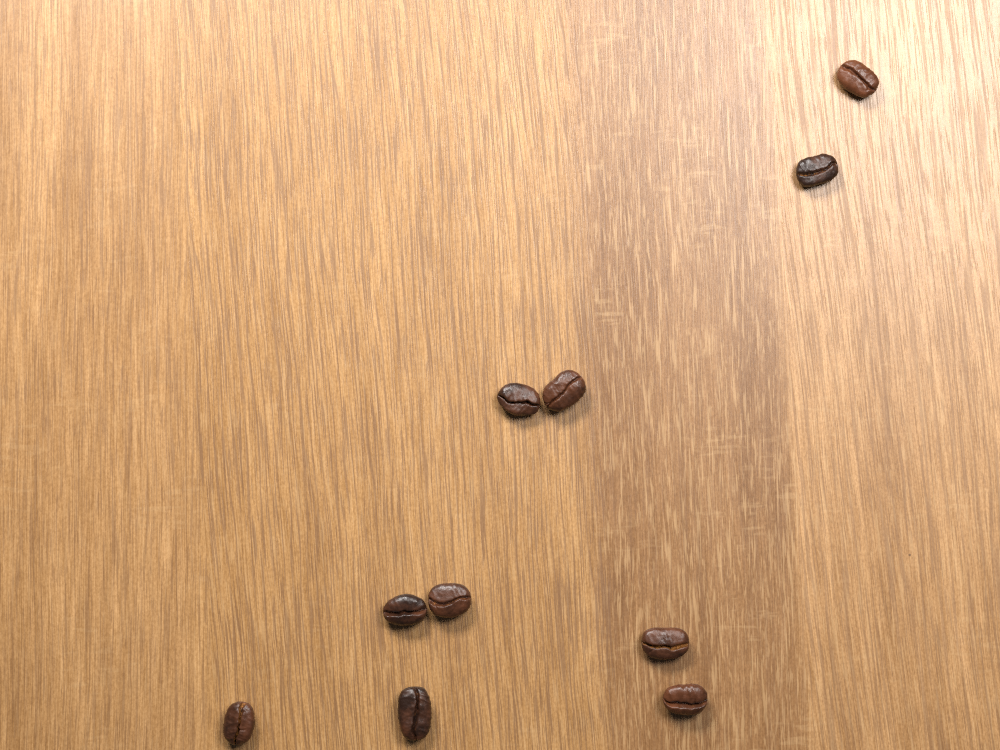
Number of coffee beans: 10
